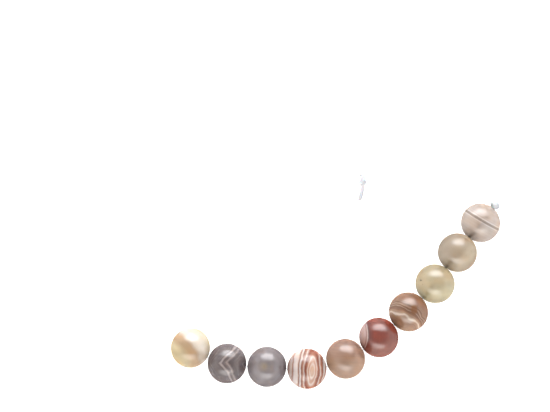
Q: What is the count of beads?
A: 10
